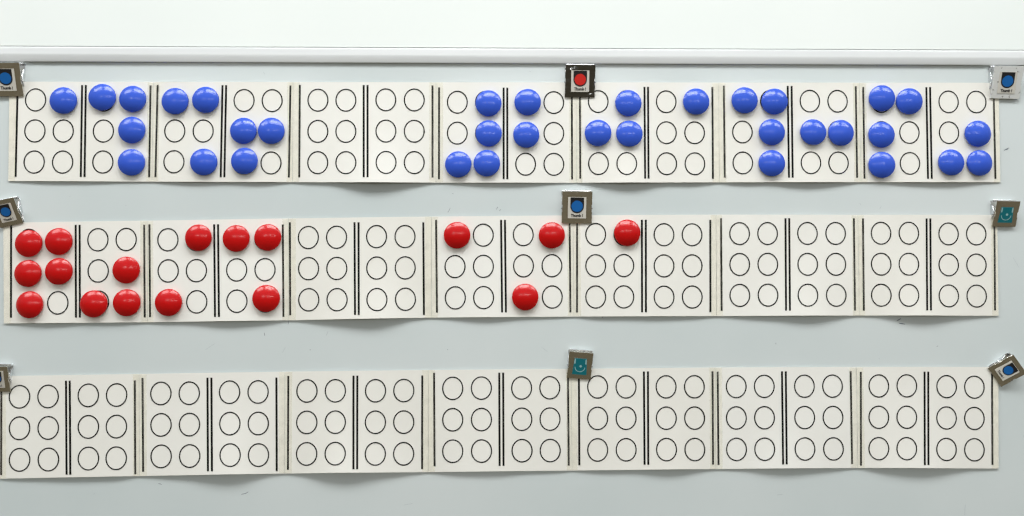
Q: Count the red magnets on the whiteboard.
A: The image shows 17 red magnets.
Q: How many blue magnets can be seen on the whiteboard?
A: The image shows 34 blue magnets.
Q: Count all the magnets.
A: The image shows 51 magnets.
